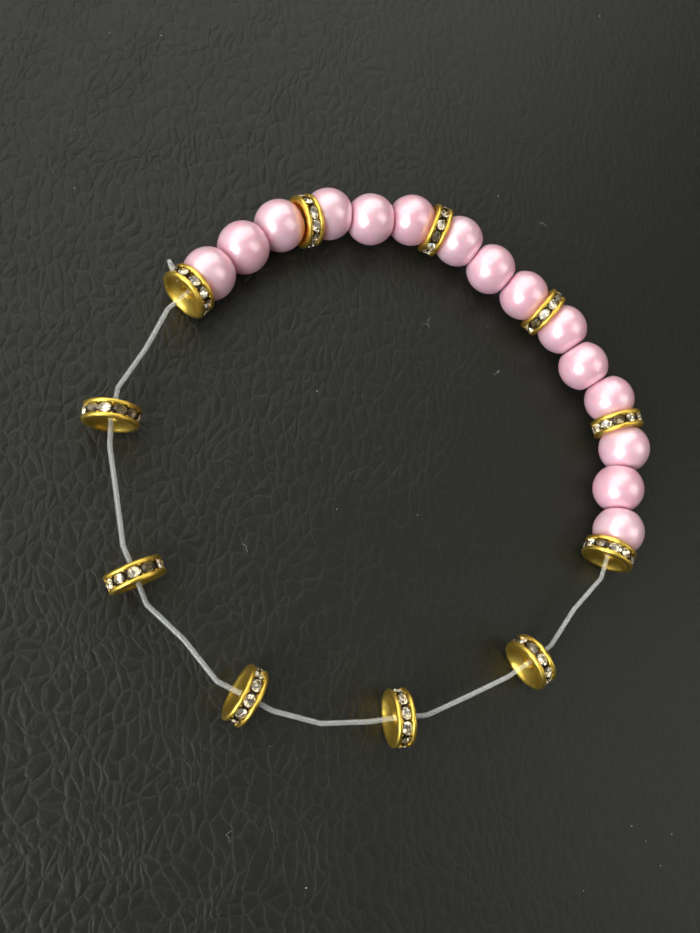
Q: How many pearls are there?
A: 15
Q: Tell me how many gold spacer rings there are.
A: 11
